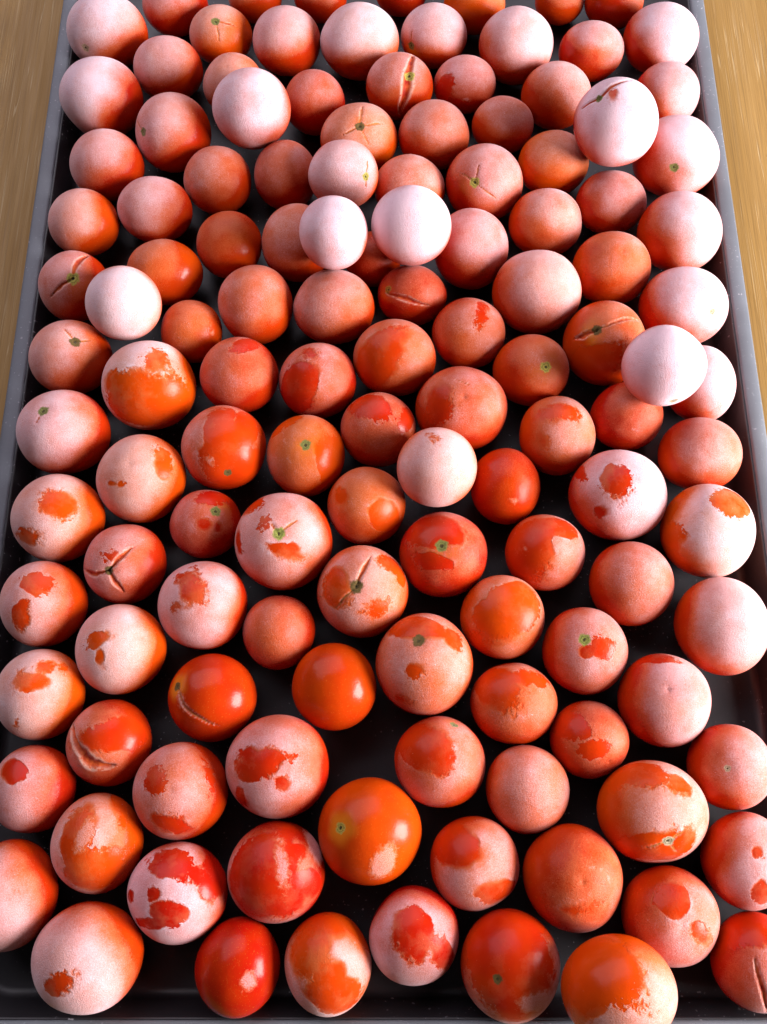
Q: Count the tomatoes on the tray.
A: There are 128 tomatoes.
